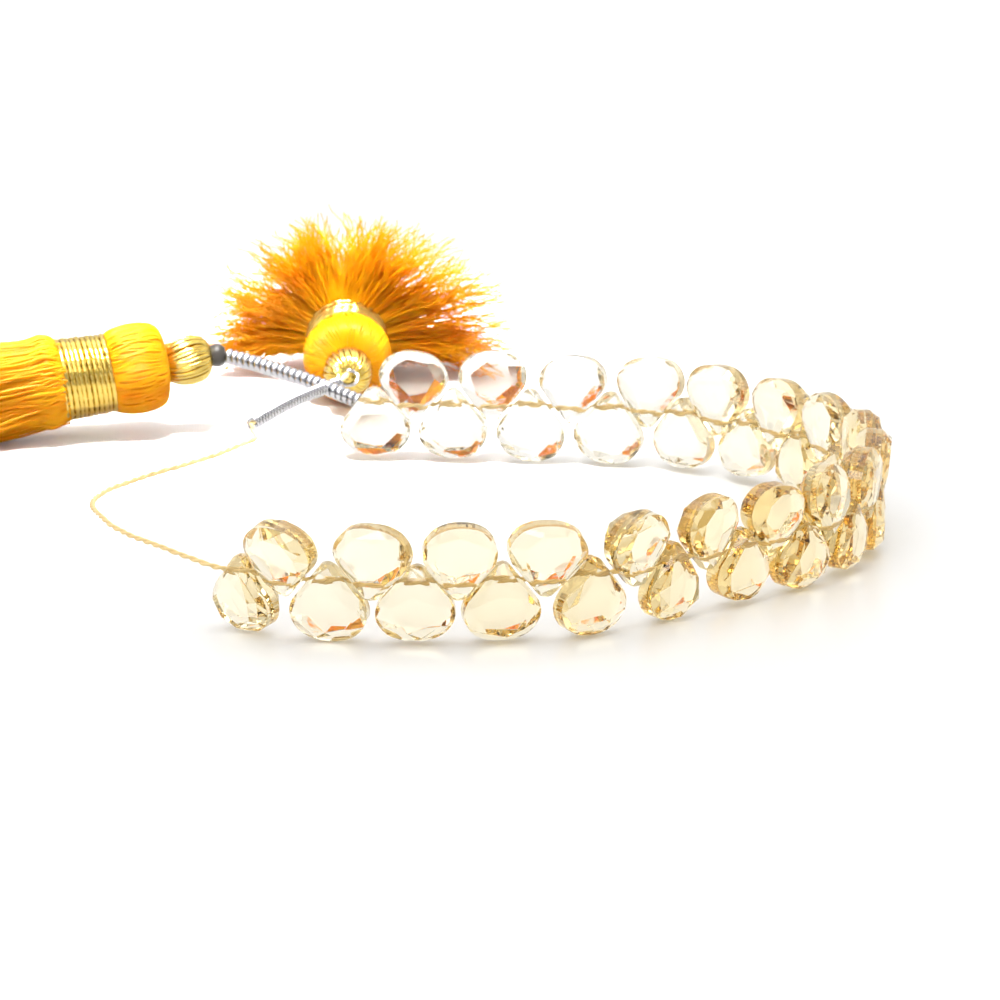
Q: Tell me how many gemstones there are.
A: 37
